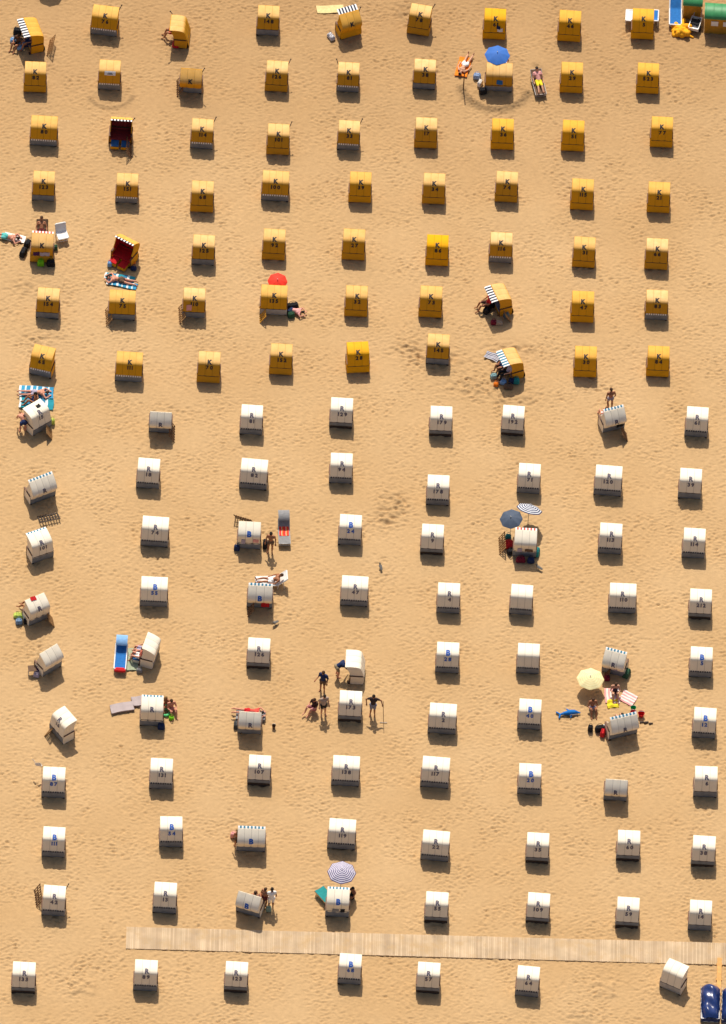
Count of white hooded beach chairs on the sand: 79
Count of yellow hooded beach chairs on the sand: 63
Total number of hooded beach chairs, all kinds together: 142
